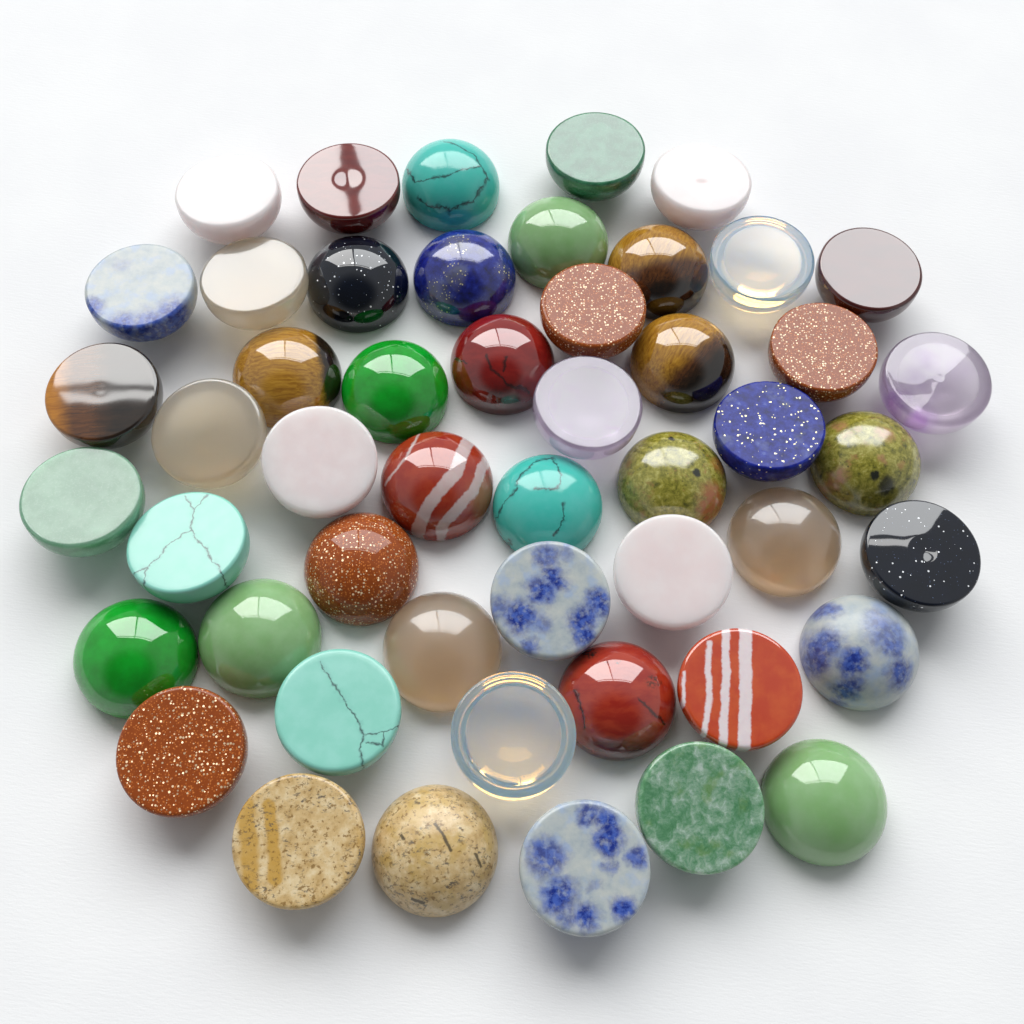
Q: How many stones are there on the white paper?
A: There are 50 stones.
